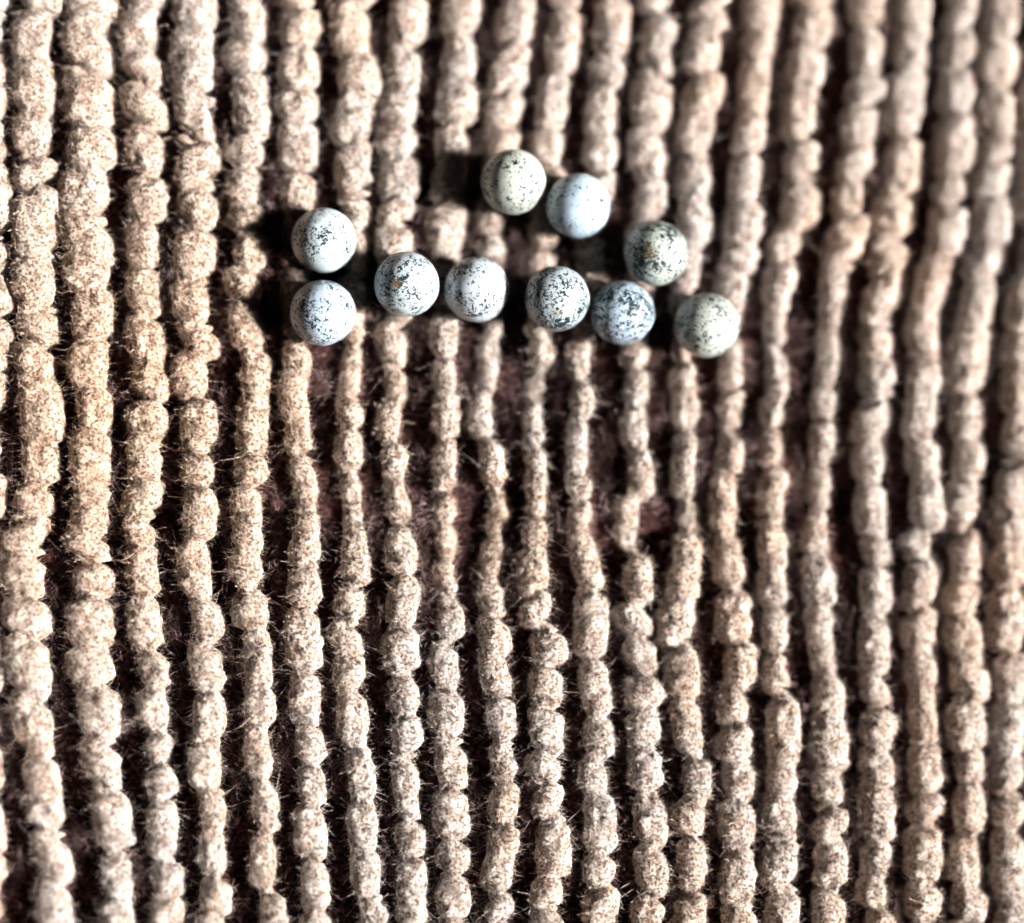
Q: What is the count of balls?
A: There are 10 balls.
